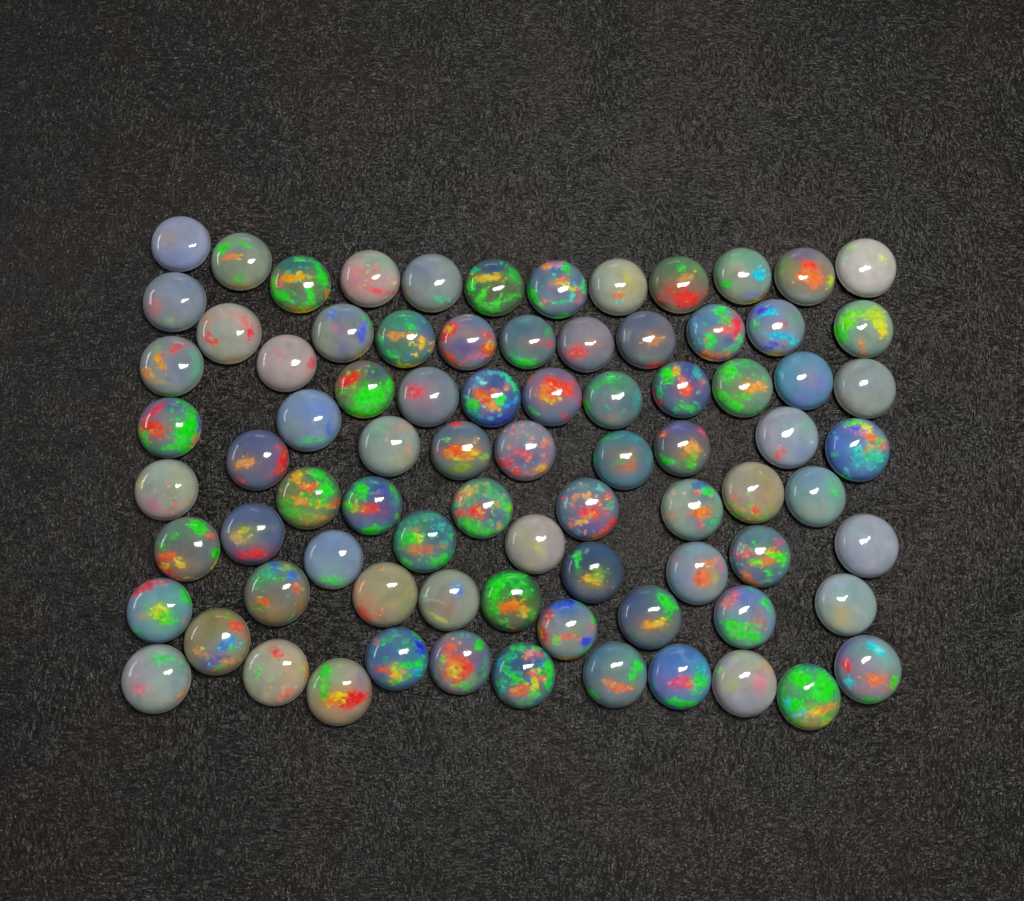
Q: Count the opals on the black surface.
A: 82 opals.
